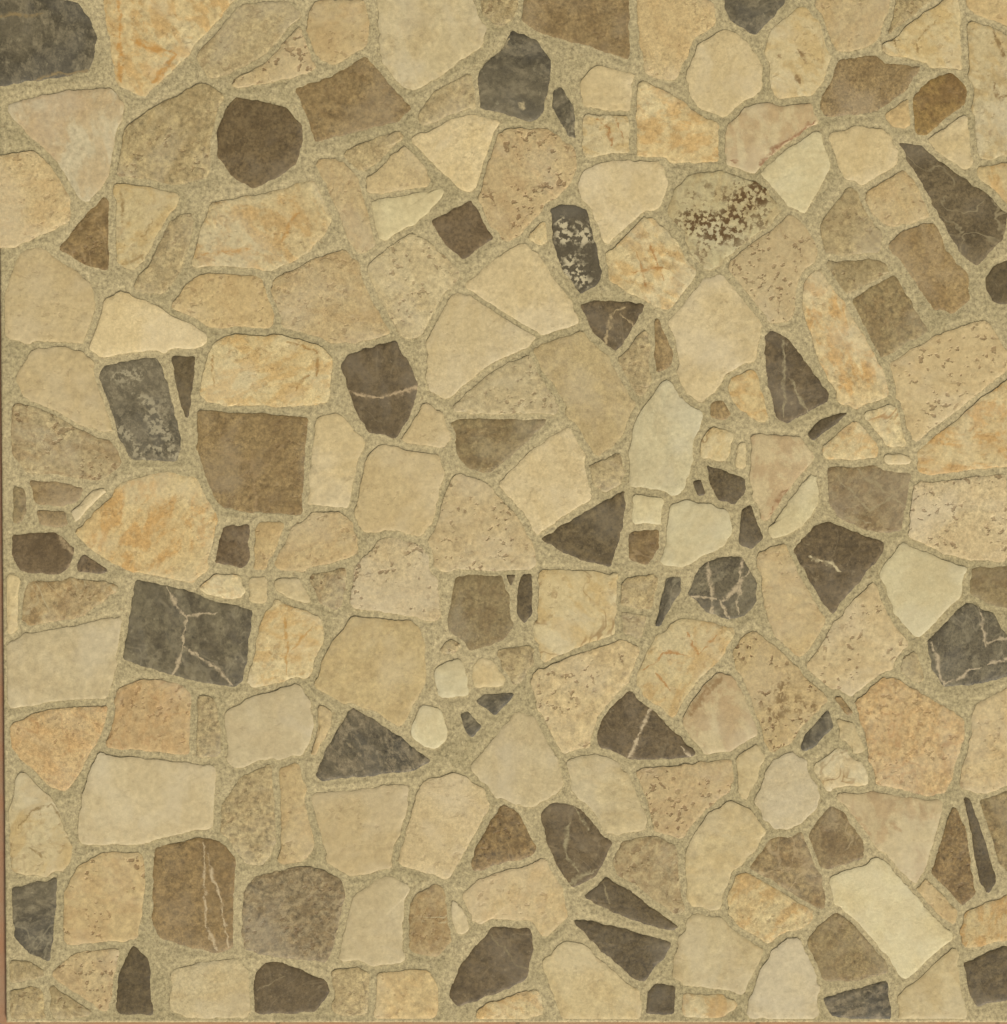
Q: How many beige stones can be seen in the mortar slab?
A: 154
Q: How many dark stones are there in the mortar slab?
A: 45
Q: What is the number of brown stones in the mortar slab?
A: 27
